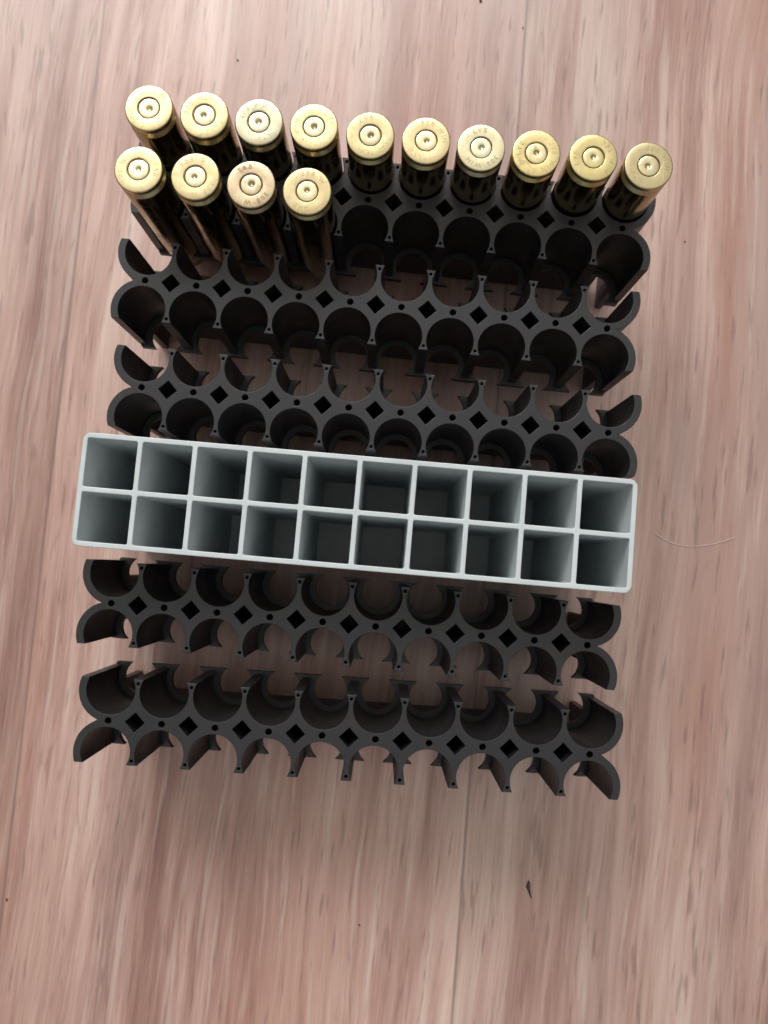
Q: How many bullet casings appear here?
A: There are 14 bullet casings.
